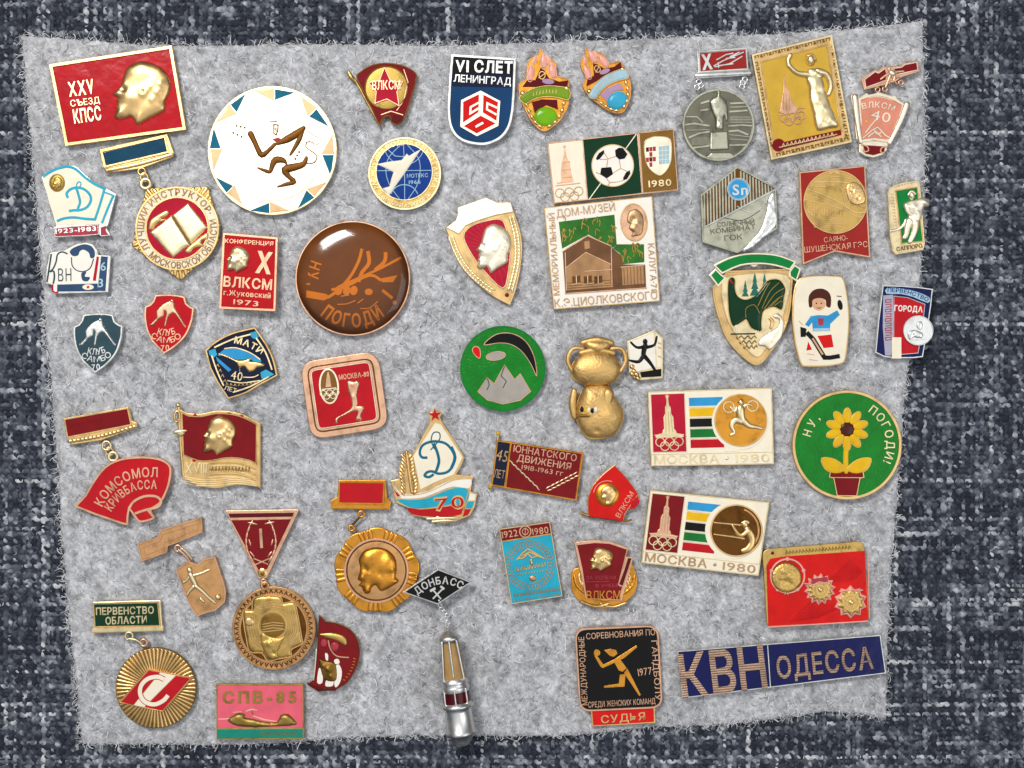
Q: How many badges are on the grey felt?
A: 51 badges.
